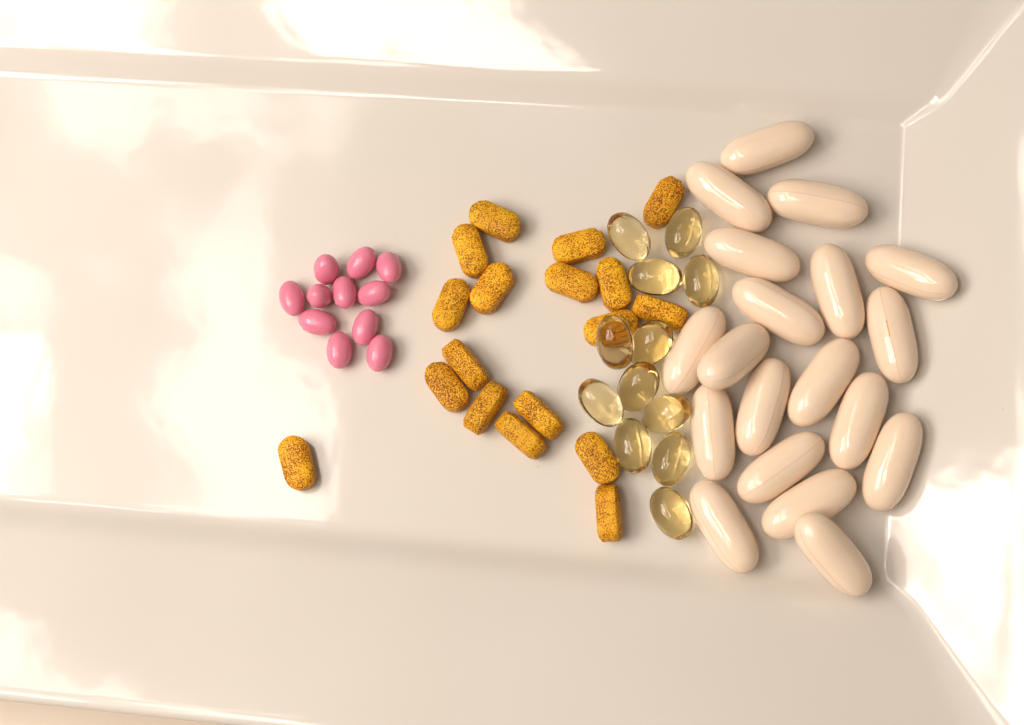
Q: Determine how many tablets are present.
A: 18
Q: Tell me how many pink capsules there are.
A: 11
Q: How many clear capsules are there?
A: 12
